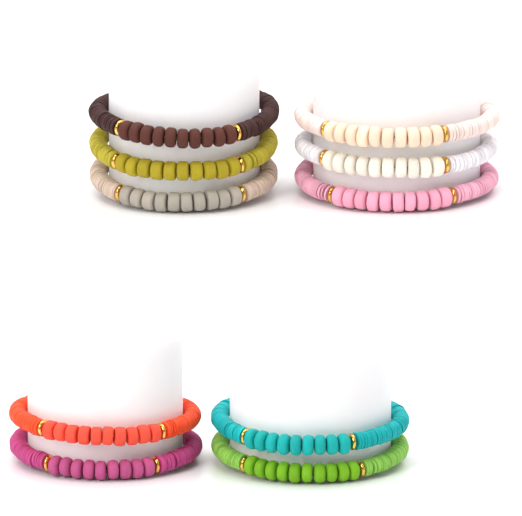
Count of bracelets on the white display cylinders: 10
